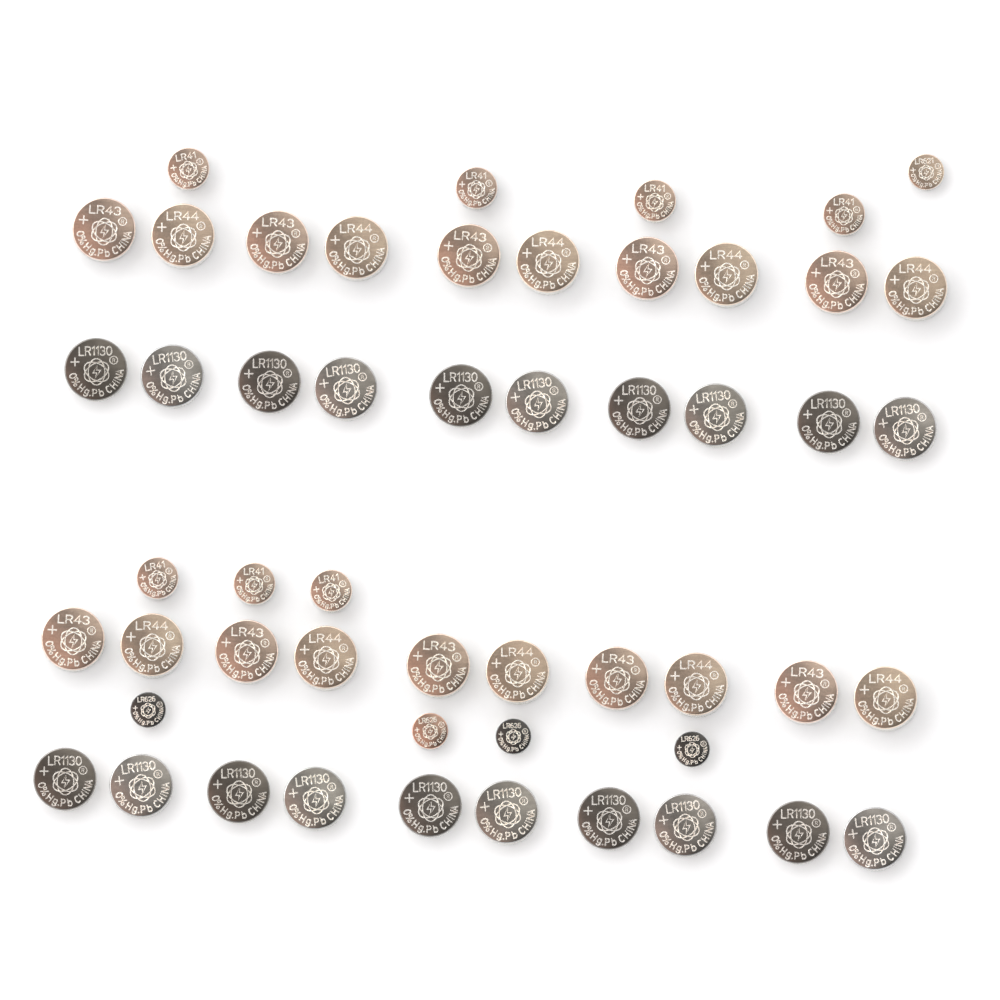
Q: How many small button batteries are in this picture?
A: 12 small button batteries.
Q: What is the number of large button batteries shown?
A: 40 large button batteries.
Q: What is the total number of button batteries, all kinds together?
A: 52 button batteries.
